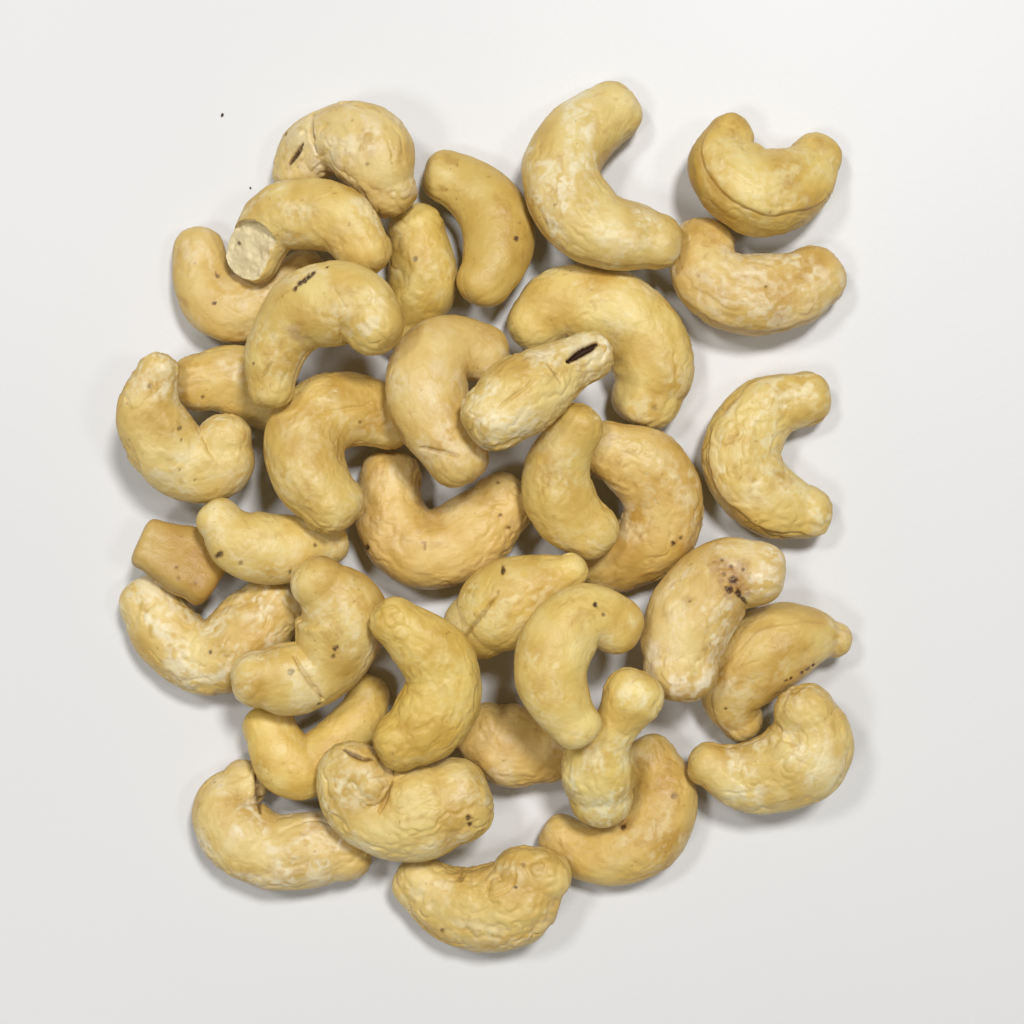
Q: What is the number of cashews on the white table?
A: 36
